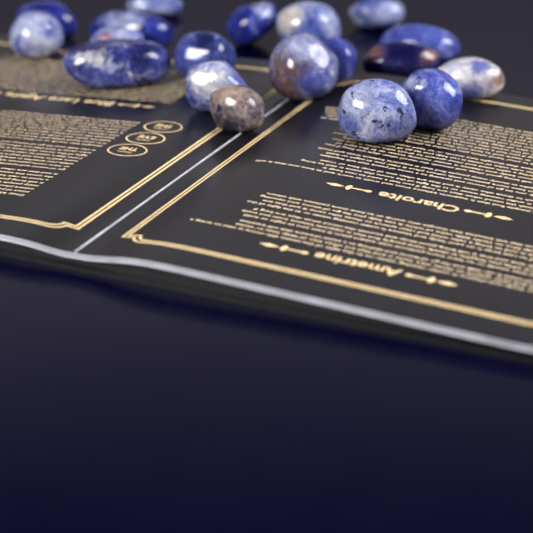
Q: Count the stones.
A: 19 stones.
